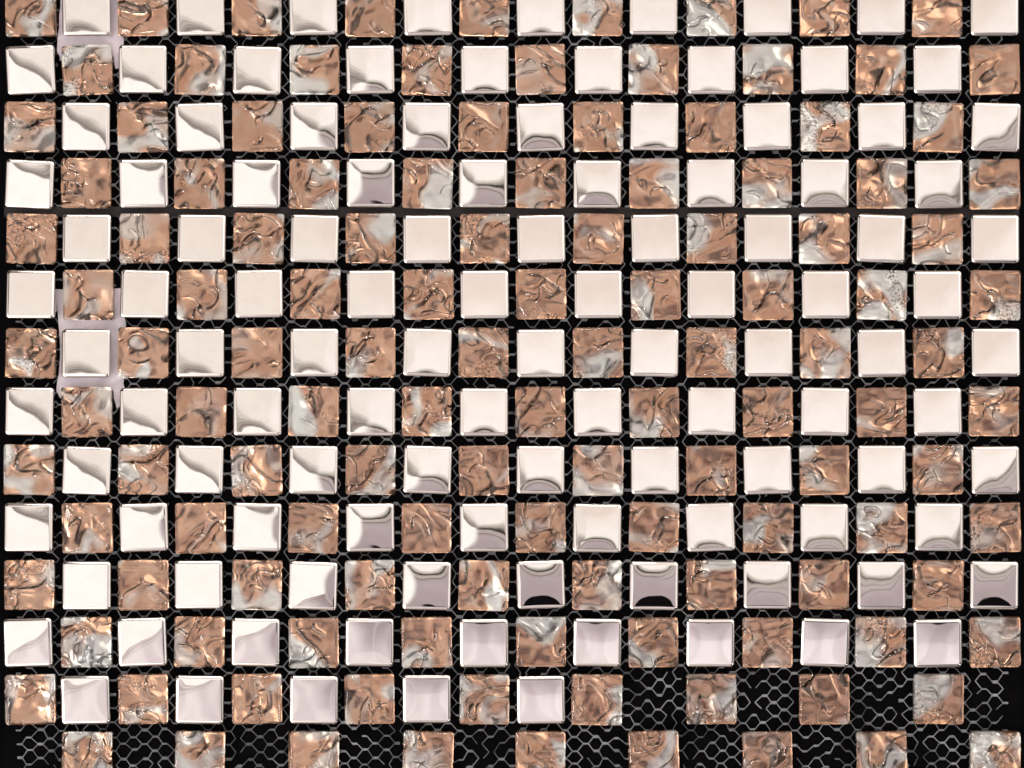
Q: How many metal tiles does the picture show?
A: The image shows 113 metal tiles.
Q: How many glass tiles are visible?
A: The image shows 126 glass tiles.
